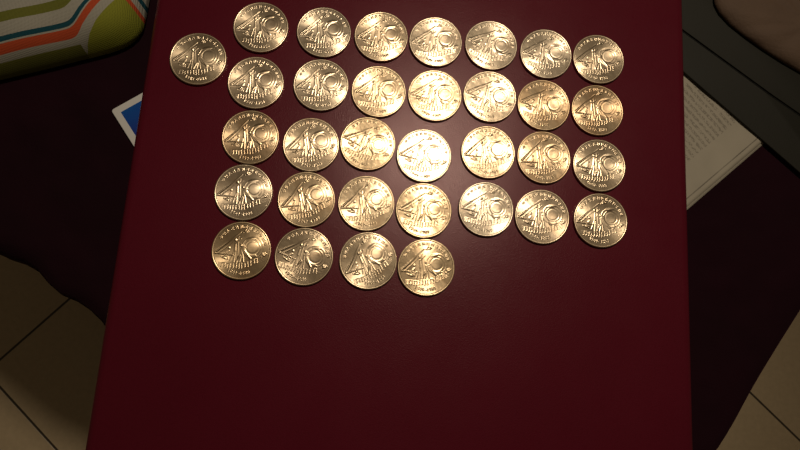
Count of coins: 33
